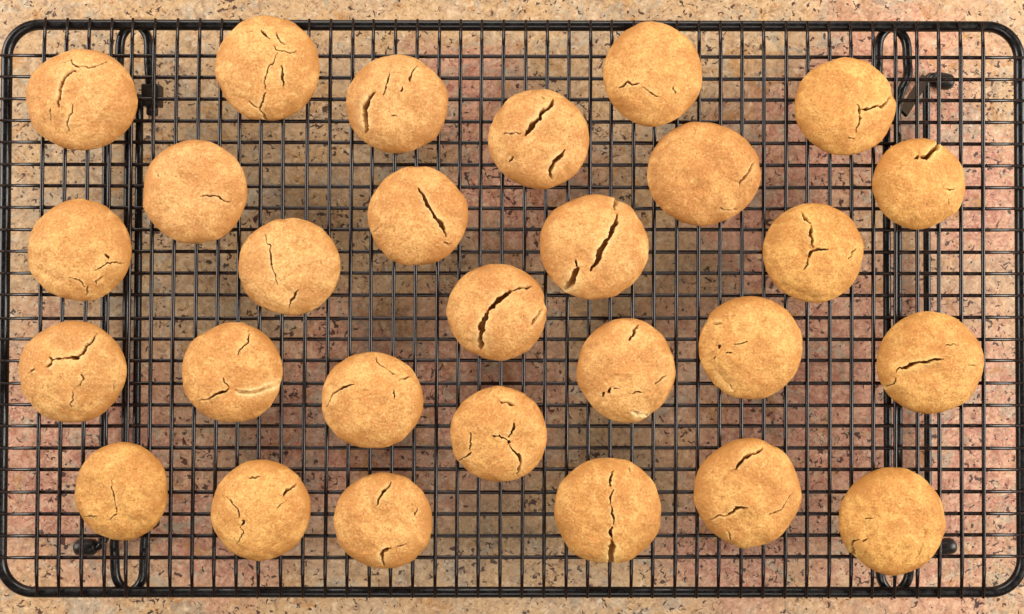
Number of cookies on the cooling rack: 28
